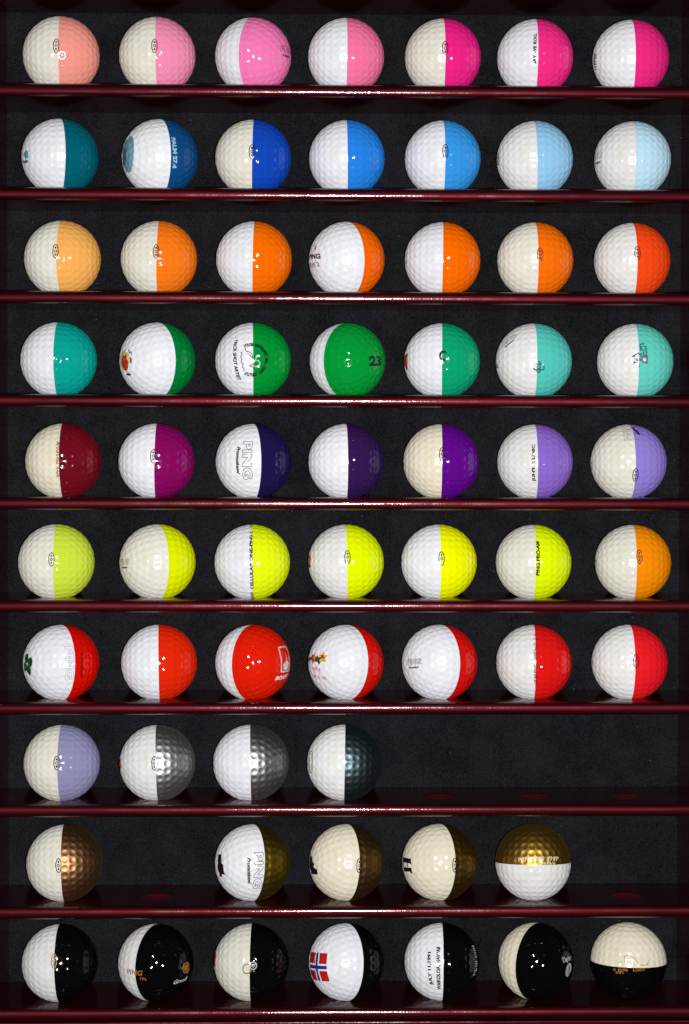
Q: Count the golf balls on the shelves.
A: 65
